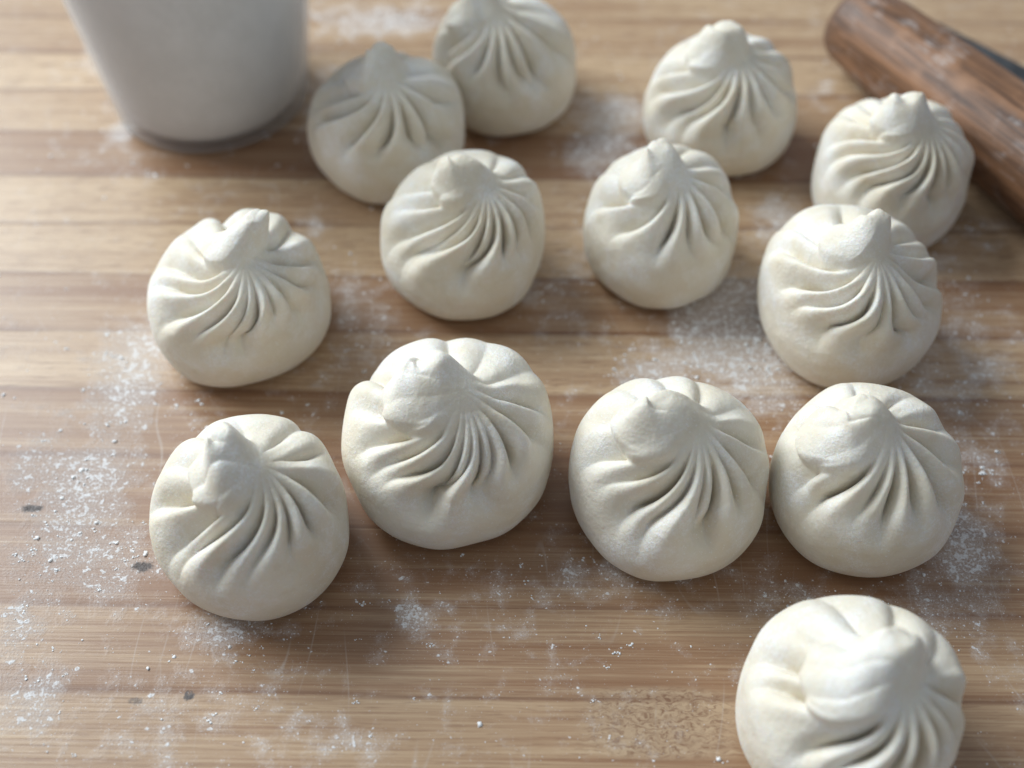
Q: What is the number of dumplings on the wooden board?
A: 13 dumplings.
